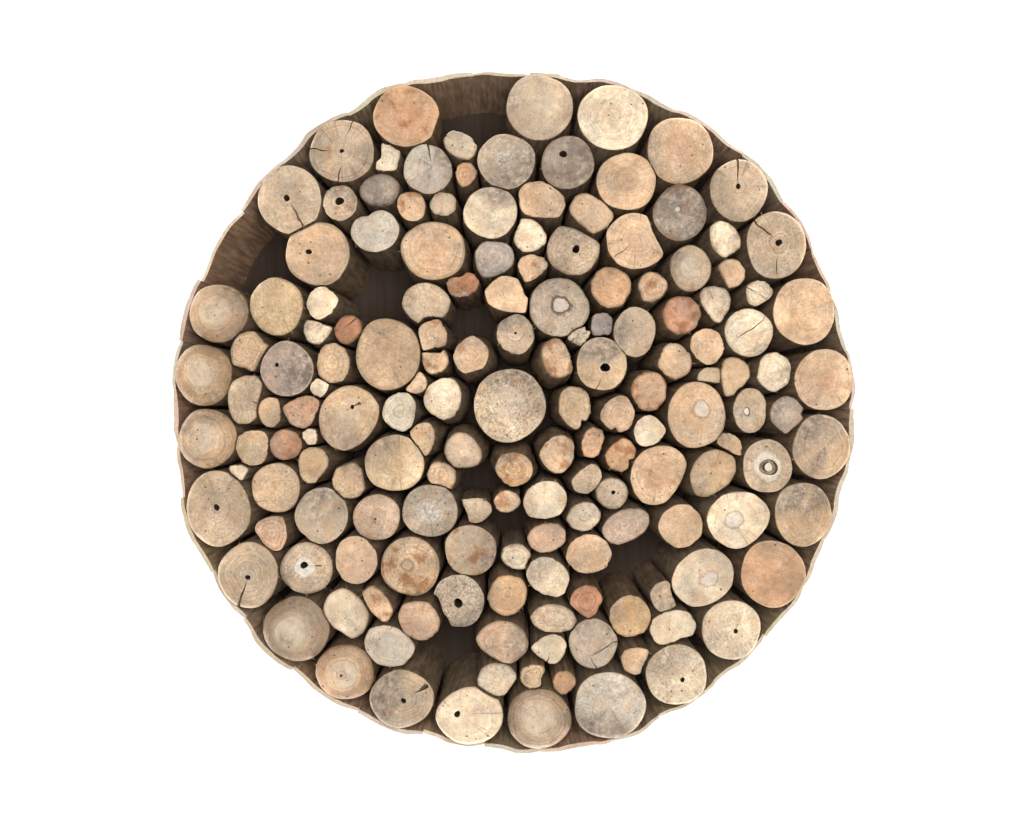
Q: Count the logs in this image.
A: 159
